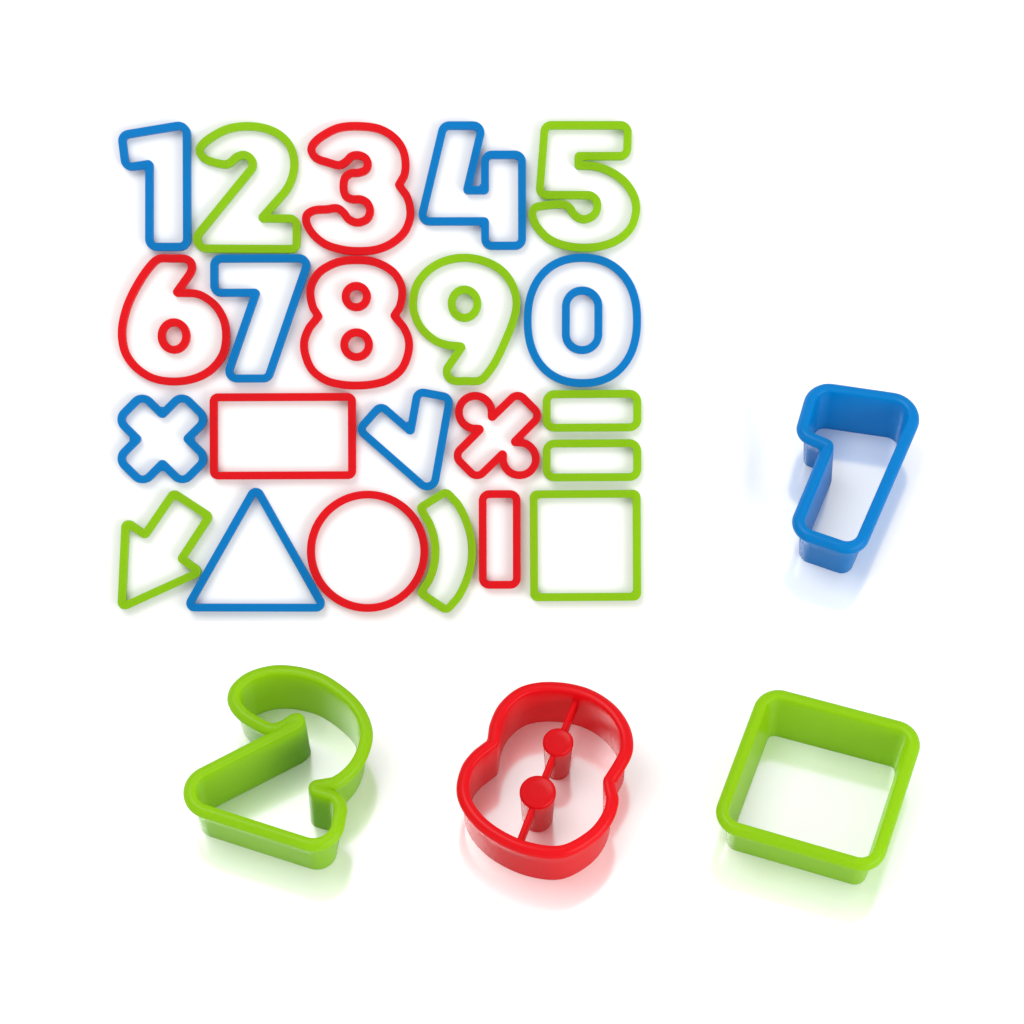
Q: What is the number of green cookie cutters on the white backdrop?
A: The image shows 10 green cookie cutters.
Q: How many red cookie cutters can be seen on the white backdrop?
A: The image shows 8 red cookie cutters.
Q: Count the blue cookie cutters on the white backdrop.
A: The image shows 8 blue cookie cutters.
